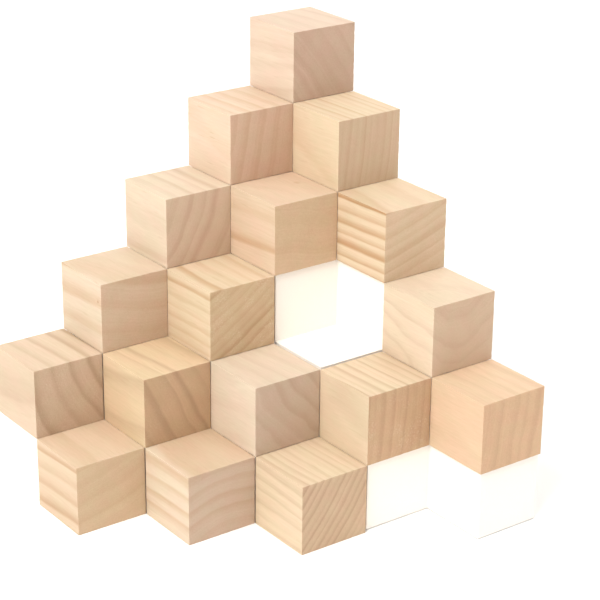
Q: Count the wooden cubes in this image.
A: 17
